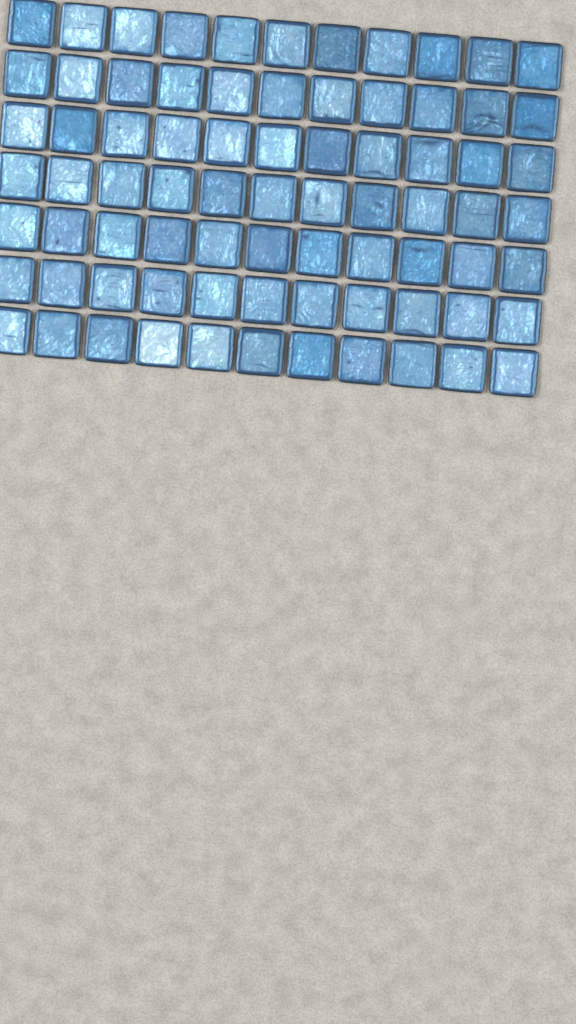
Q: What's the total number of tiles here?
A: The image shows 77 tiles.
